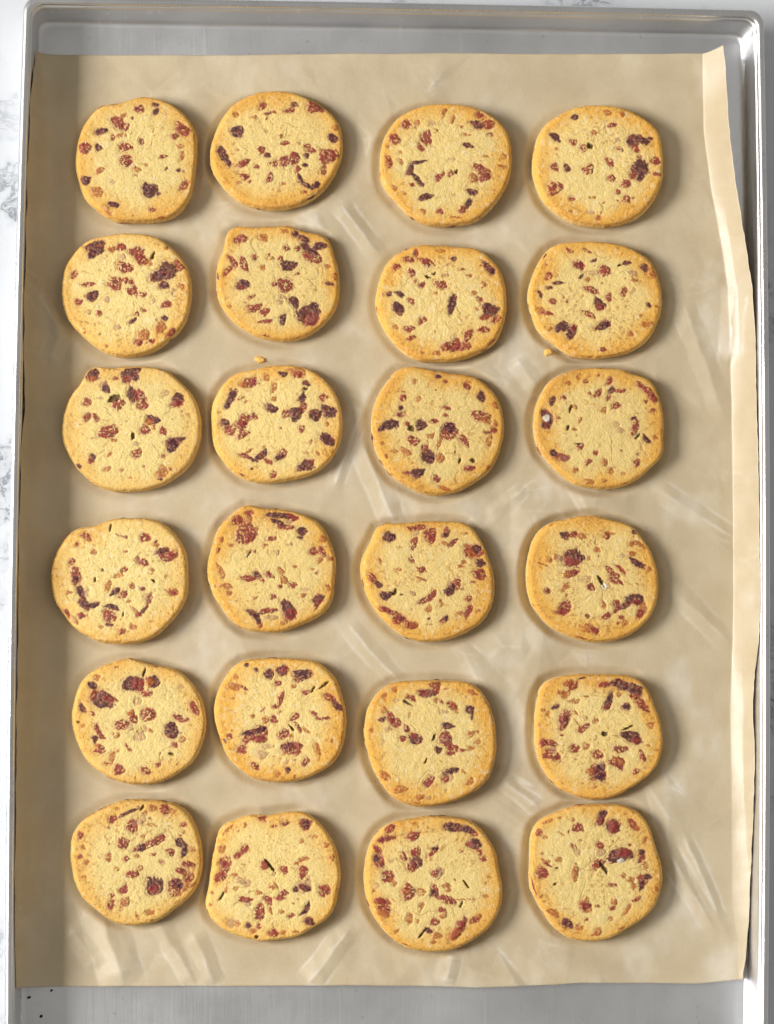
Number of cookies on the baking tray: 24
